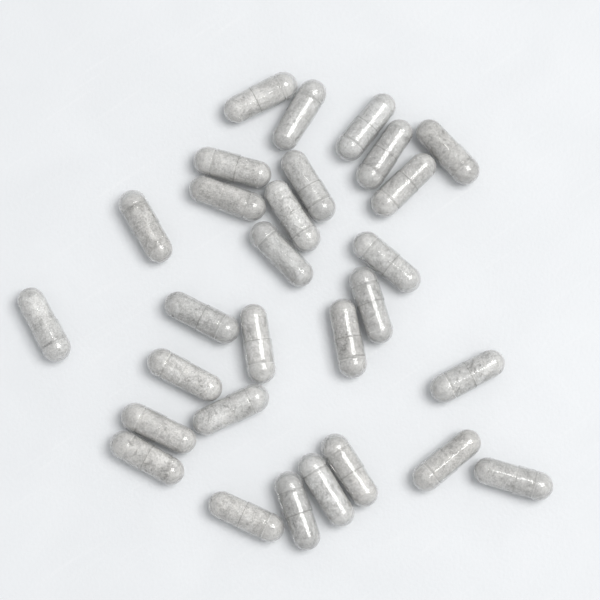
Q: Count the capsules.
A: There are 29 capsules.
